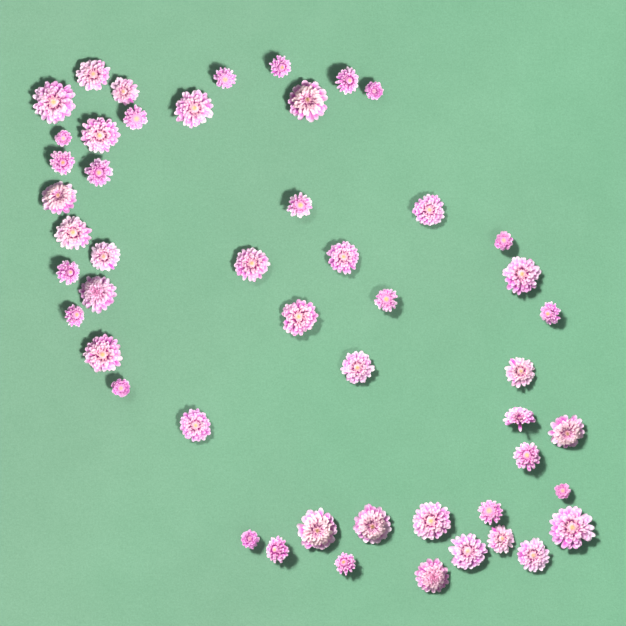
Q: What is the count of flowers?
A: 50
